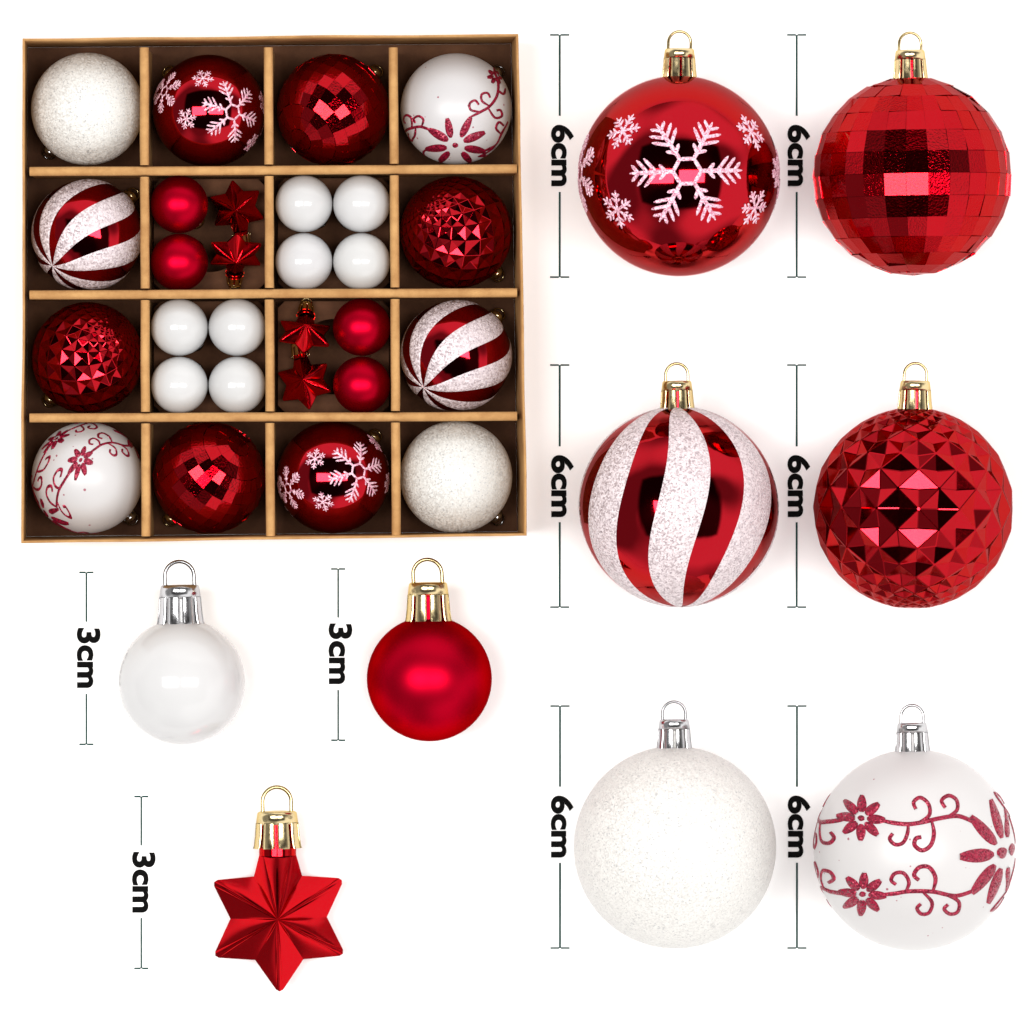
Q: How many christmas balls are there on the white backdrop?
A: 32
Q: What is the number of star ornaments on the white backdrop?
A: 5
